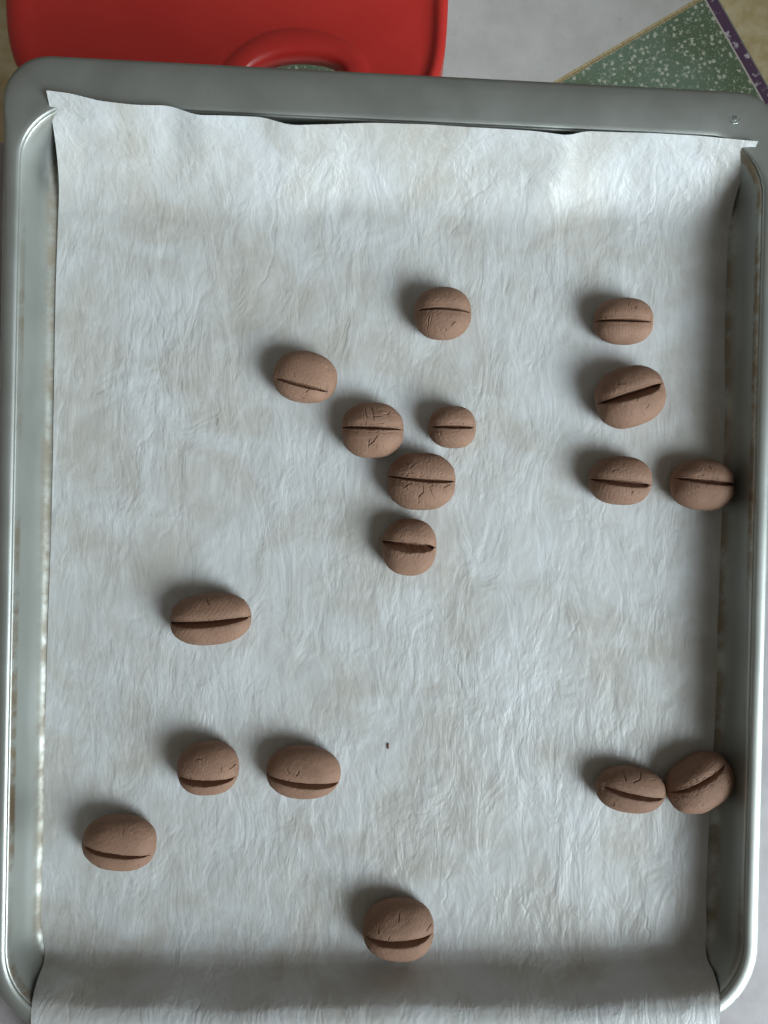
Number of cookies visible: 17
